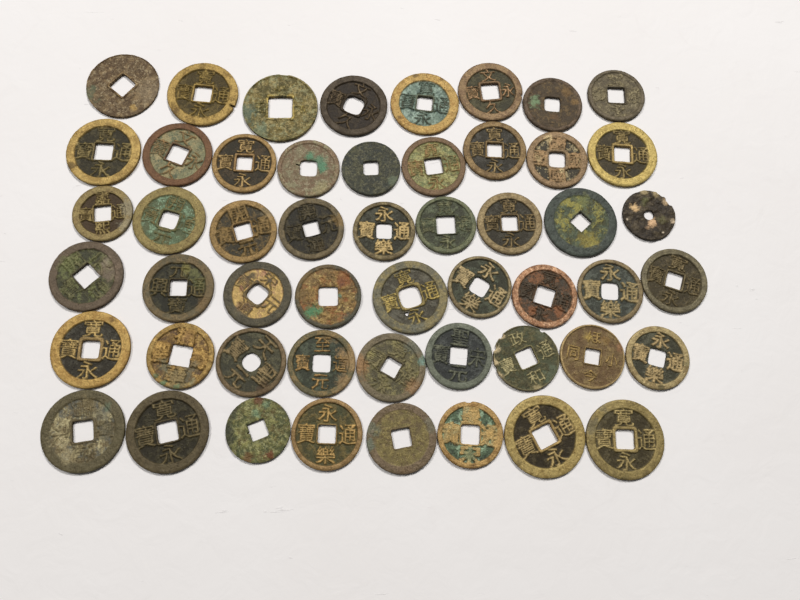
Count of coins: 52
